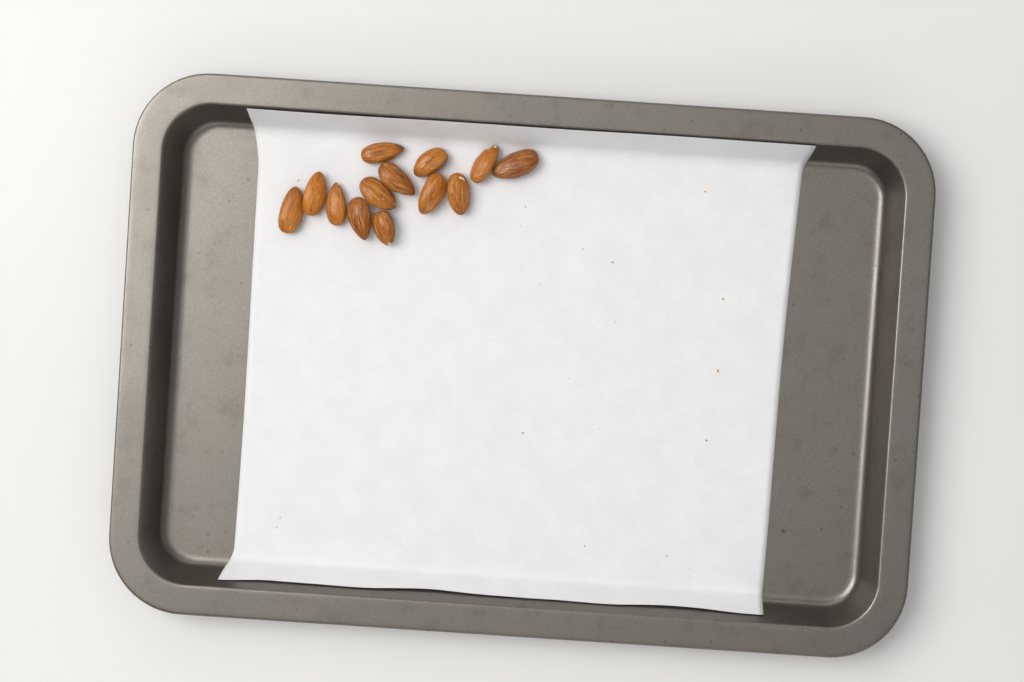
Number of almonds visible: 13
